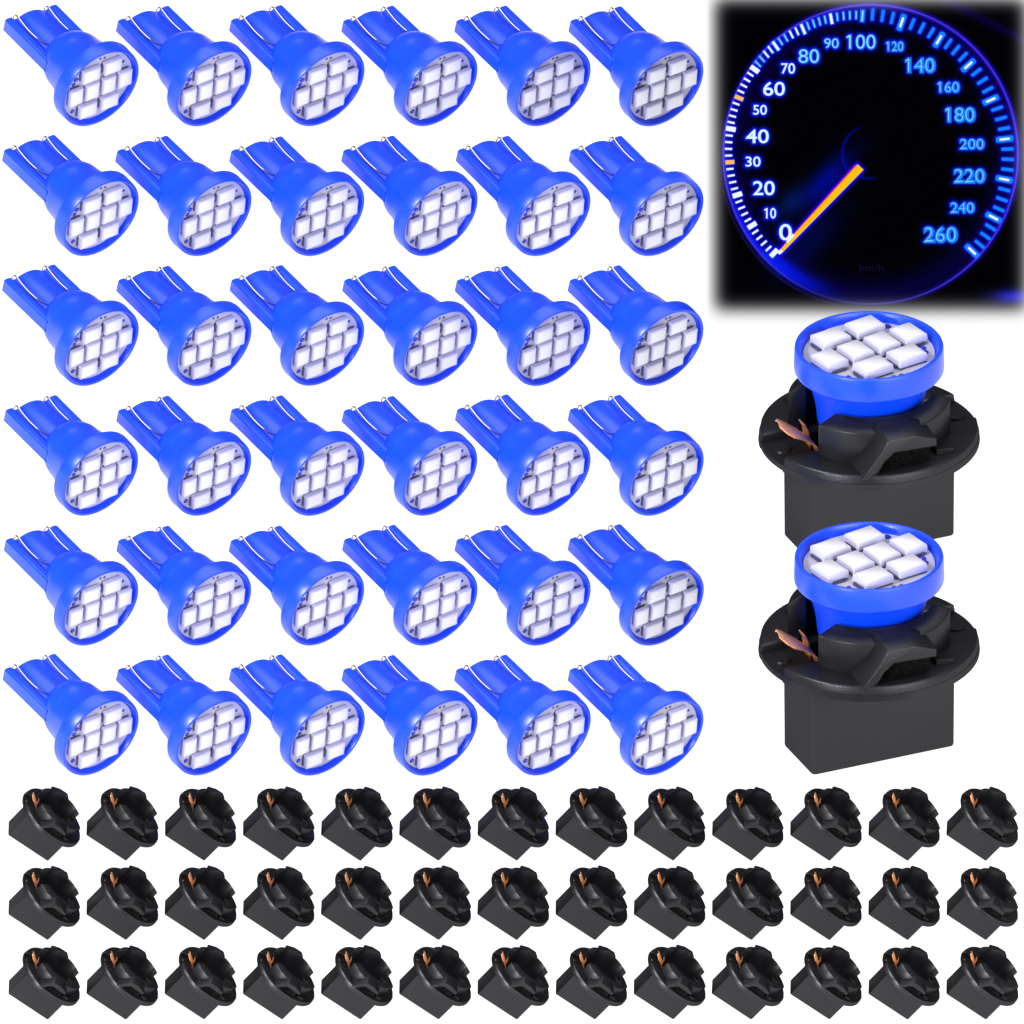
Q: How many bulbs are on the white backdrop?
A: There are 38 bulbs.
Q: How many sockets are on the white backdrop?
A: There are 41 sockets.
